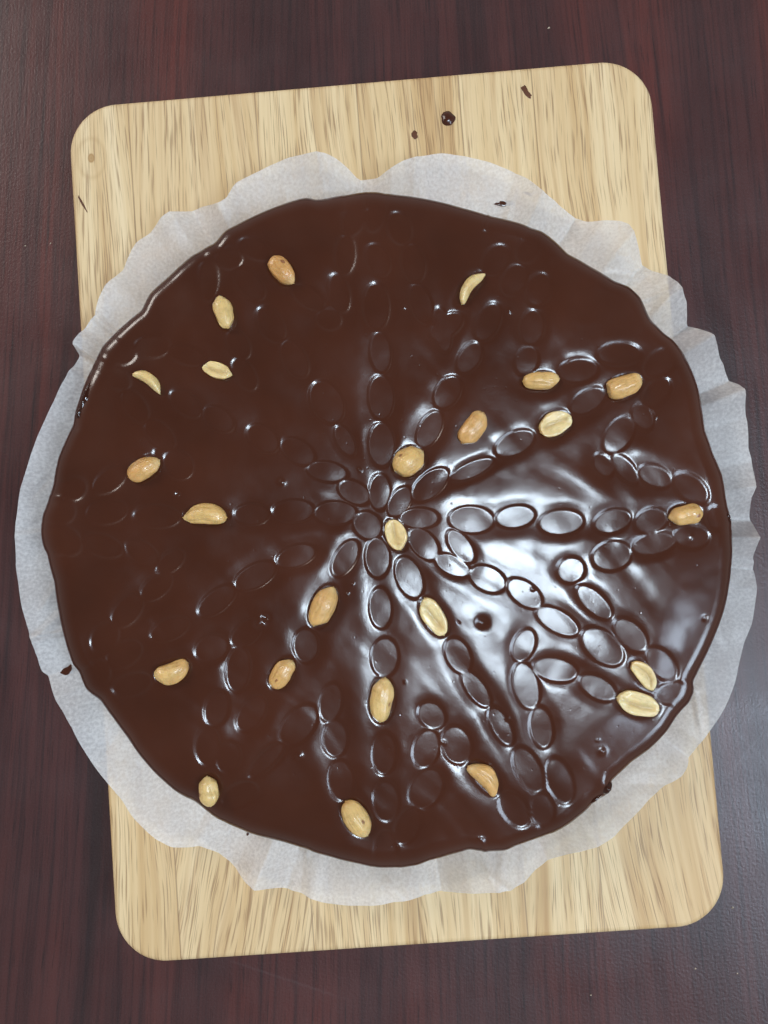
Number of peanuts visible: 24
